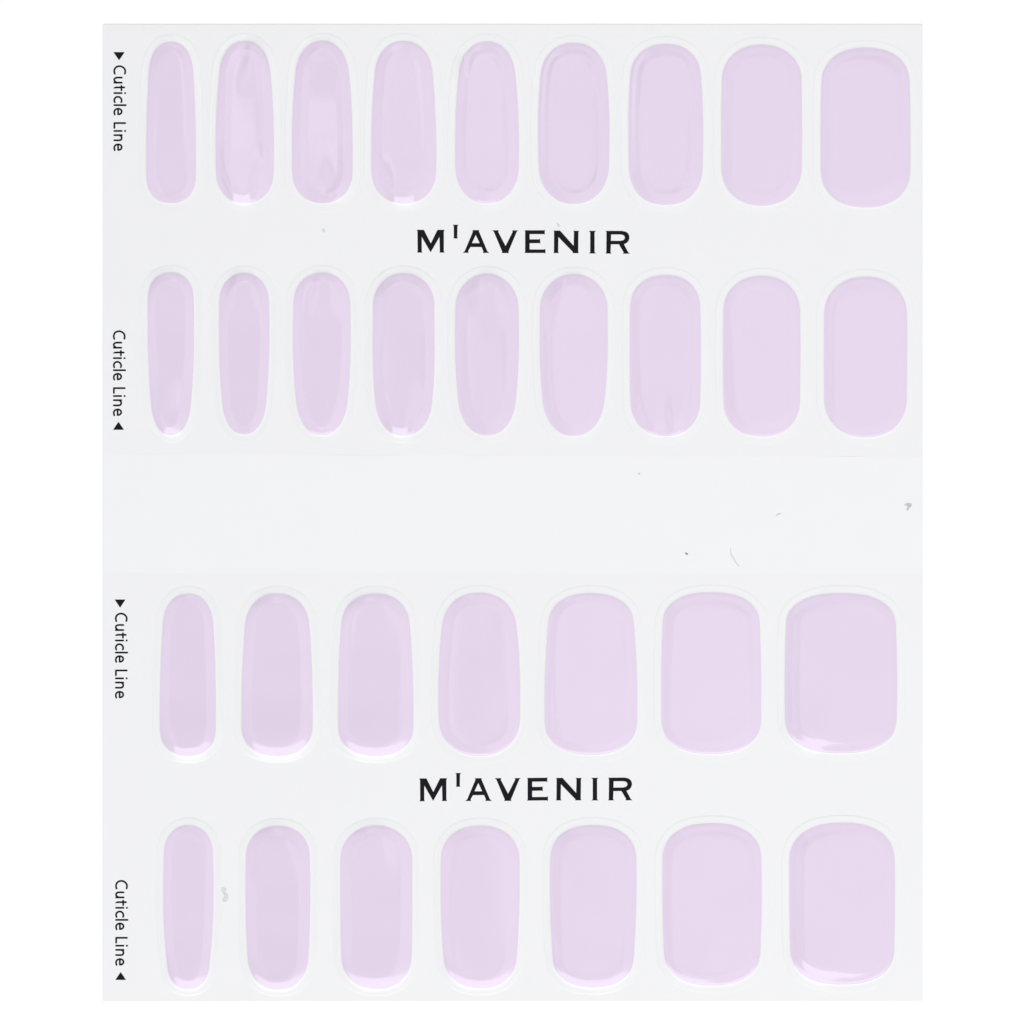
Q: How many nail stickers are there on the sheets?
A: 32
